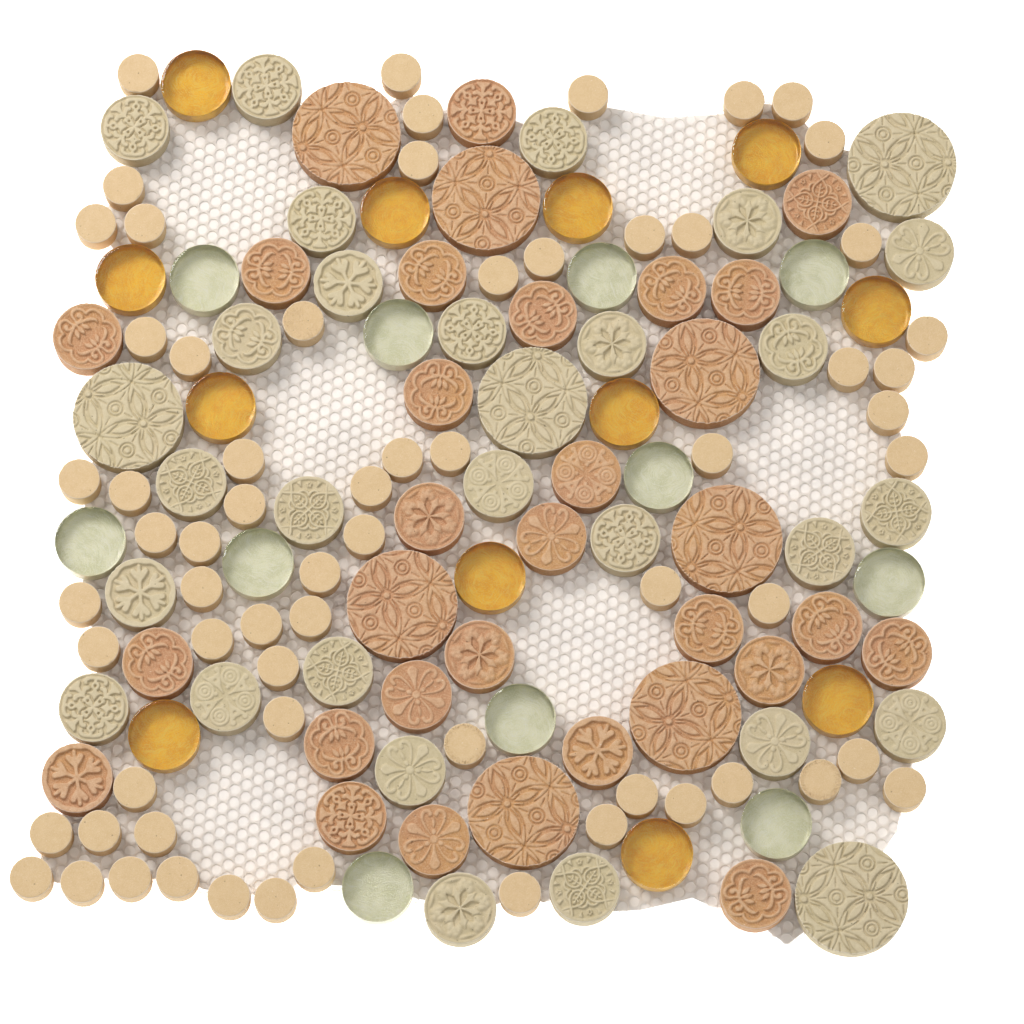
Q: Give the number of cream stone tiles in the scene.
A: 66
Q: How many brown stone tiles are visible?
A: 32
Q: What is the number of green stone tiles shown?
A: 30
